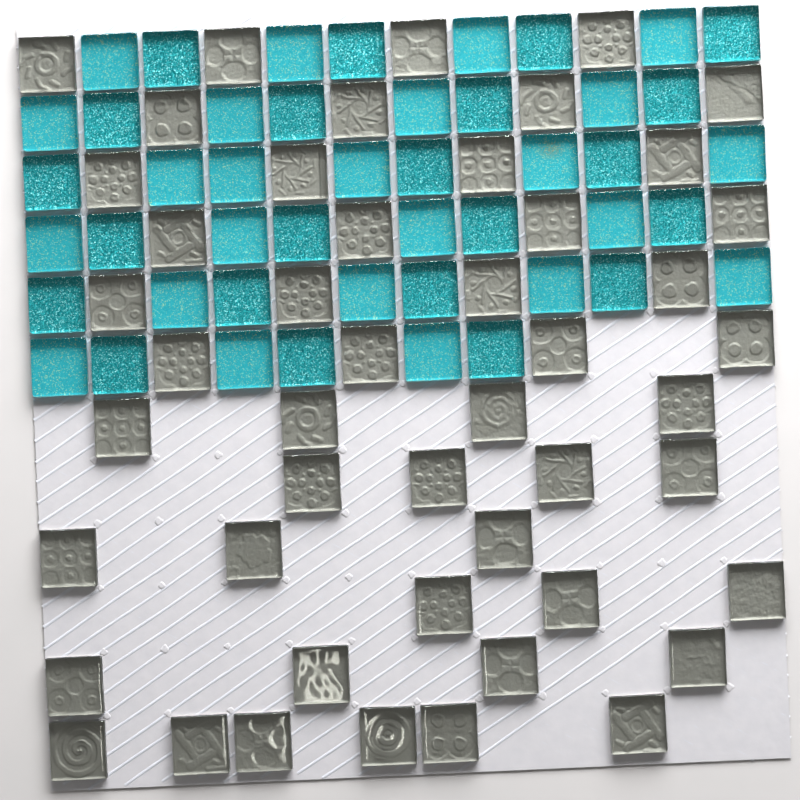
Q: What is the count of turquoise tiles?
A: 46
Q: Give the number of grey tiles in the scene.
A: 48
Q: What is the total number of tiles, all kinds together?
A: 94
